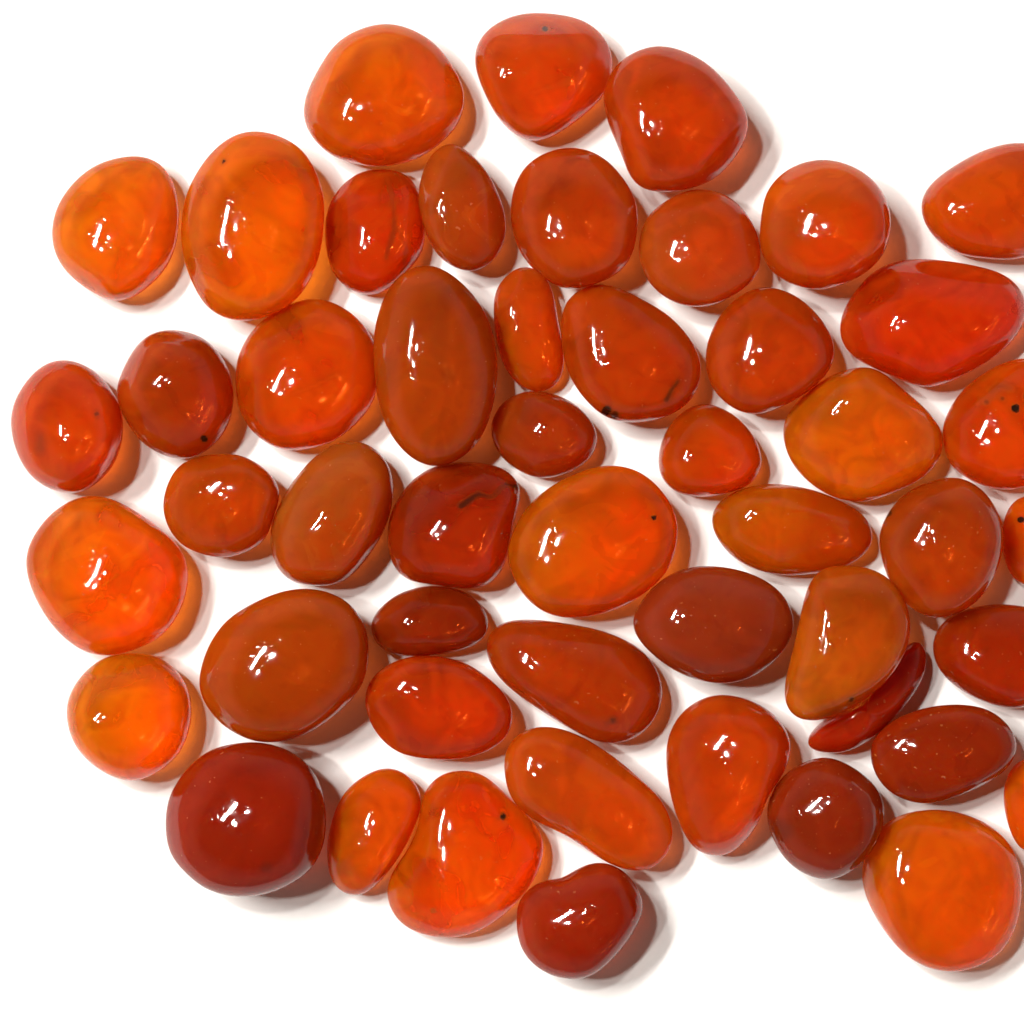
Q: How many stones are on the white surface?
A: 50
